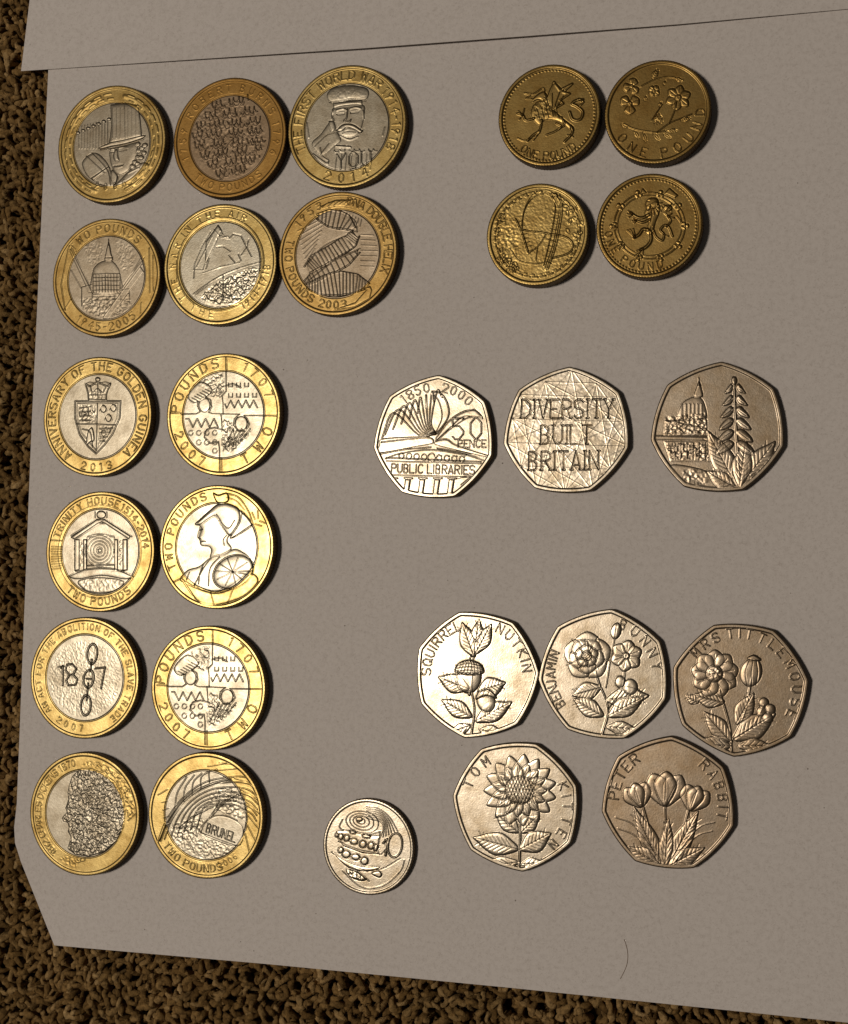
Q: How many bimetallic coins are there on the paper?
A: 14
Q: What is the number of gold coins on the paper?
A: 4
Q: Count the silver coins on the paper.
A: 9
